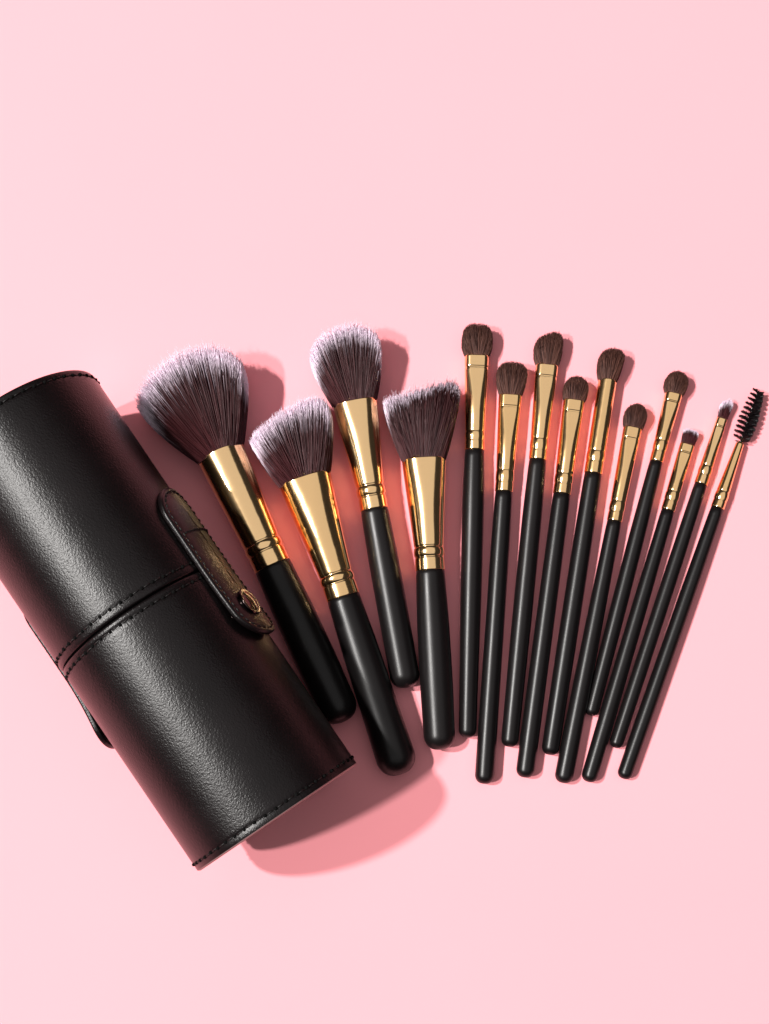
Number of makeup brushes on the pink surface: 14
